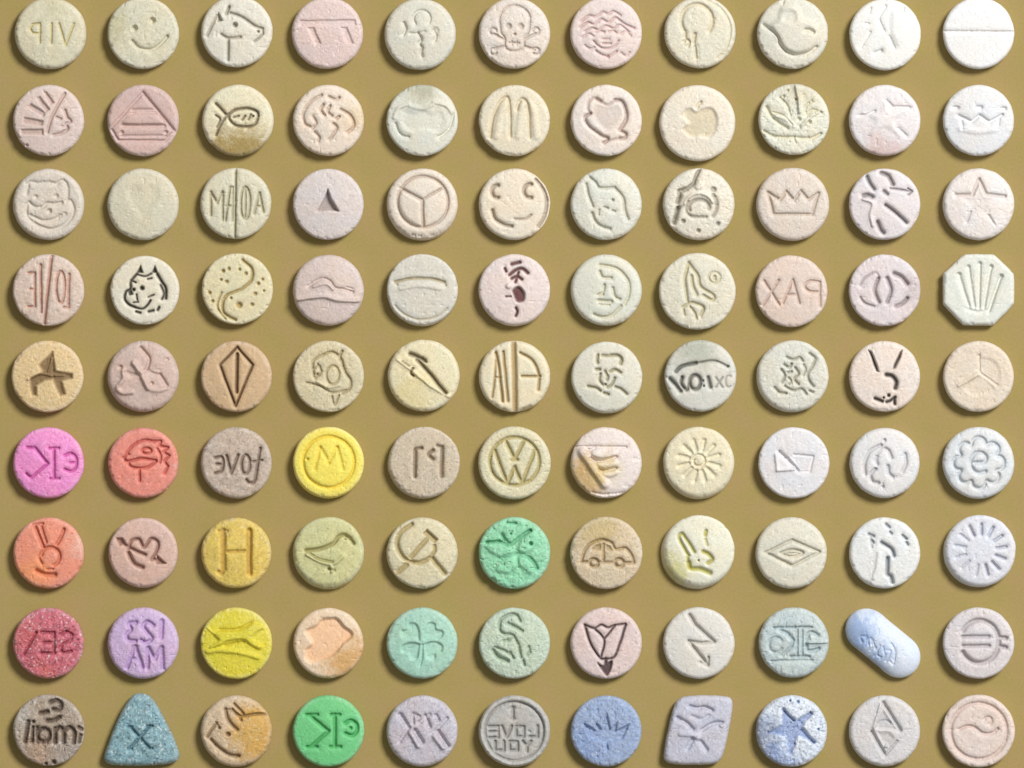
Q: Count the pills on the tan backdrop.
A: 99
